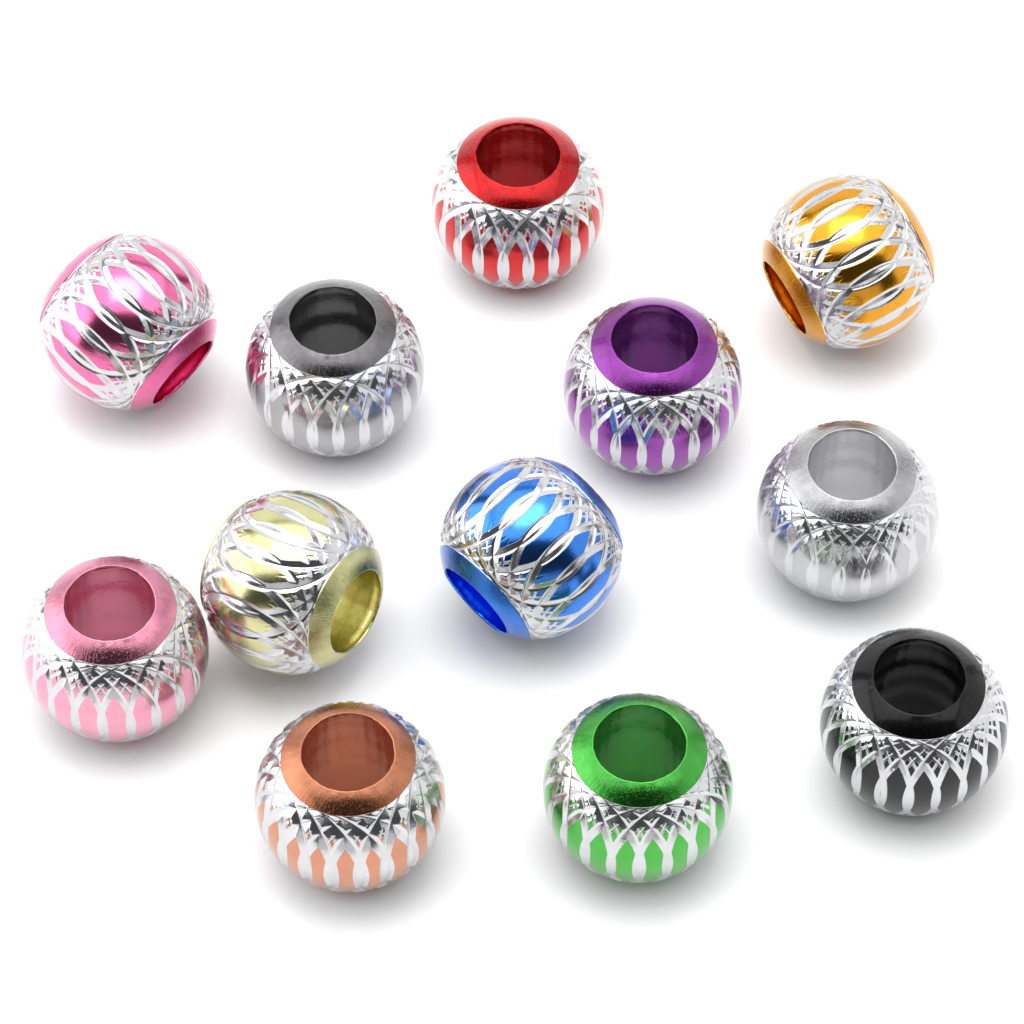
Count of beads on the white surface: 12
